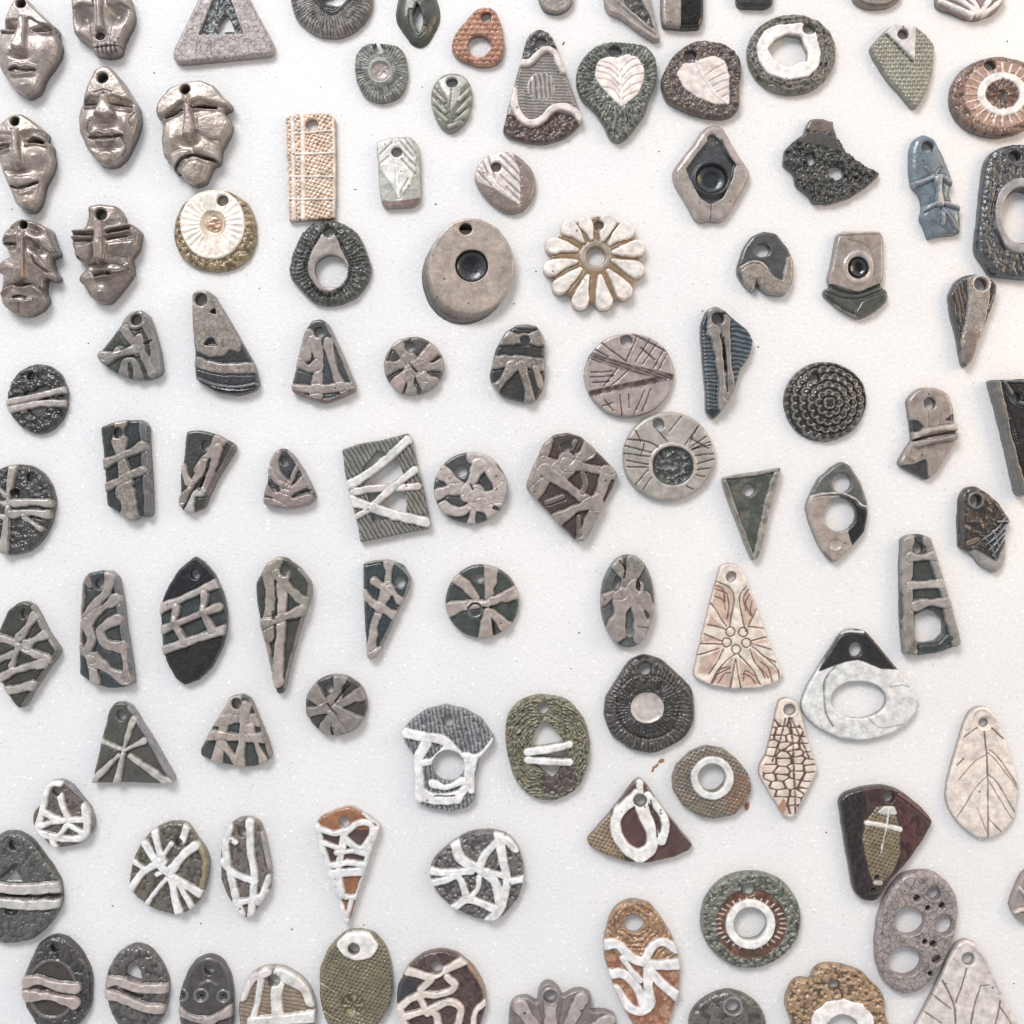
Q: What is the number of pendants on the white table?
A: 102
